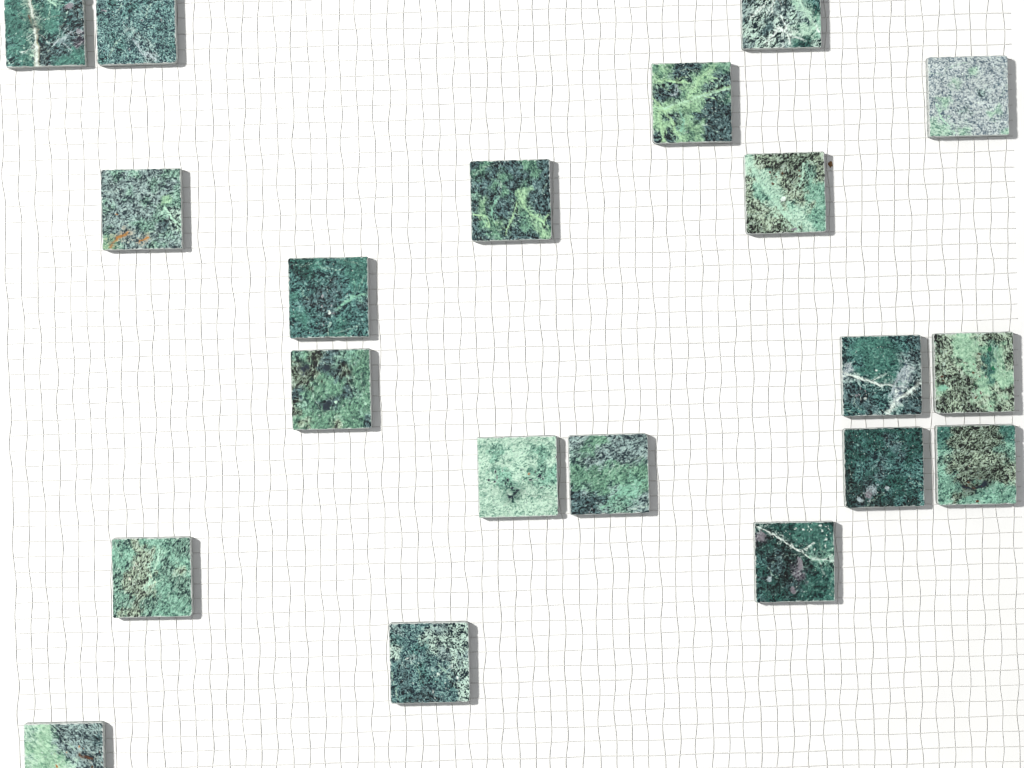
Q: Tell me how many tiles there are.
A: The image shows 20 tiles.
